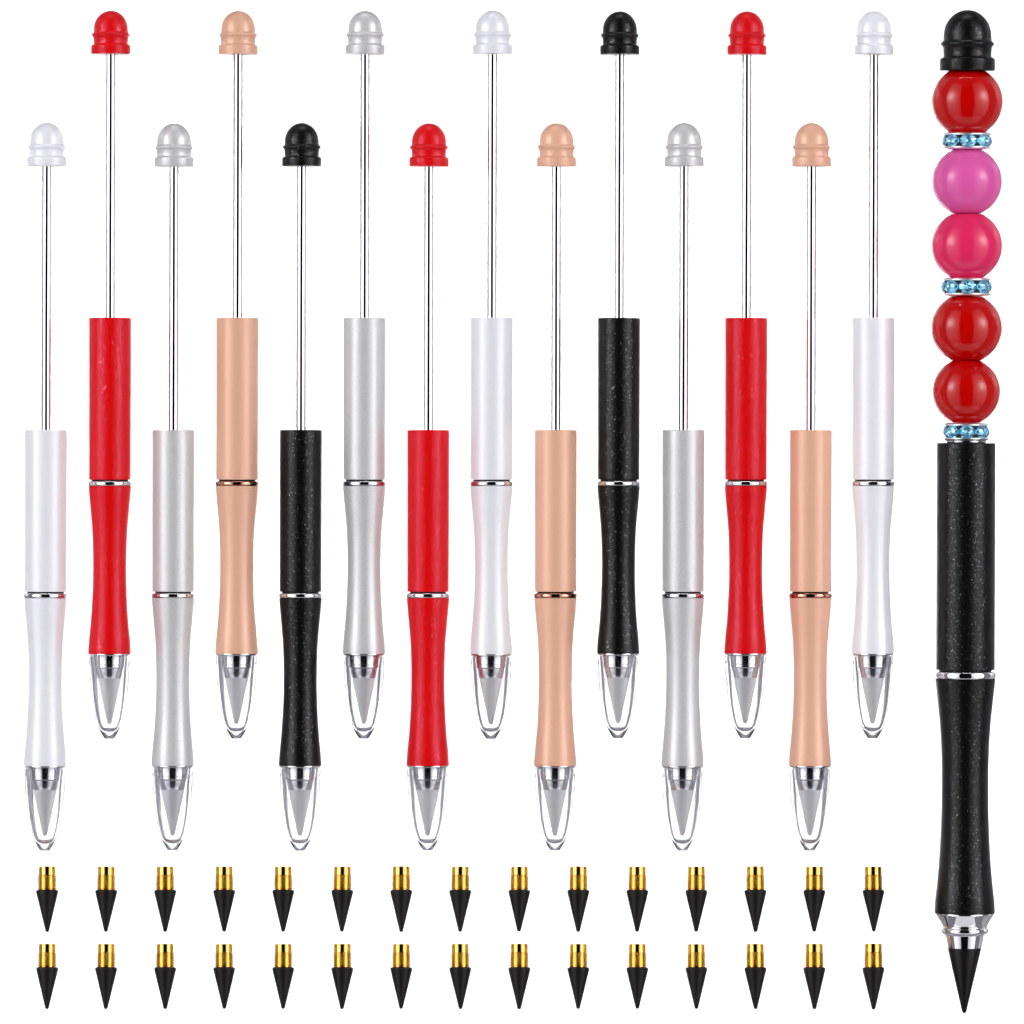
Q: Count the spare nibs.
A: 30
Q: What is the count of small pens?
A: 14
